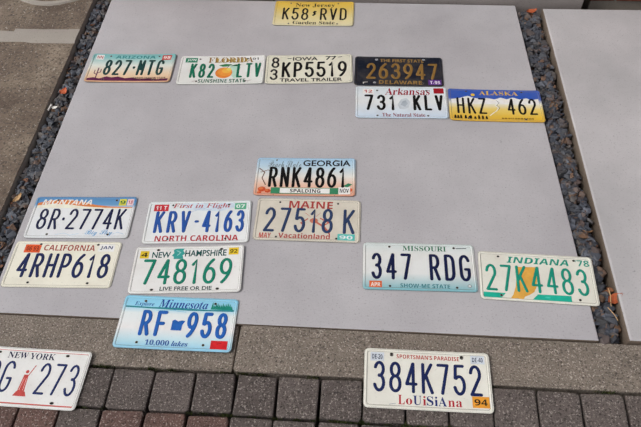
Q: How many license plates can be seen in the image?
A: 18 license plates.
